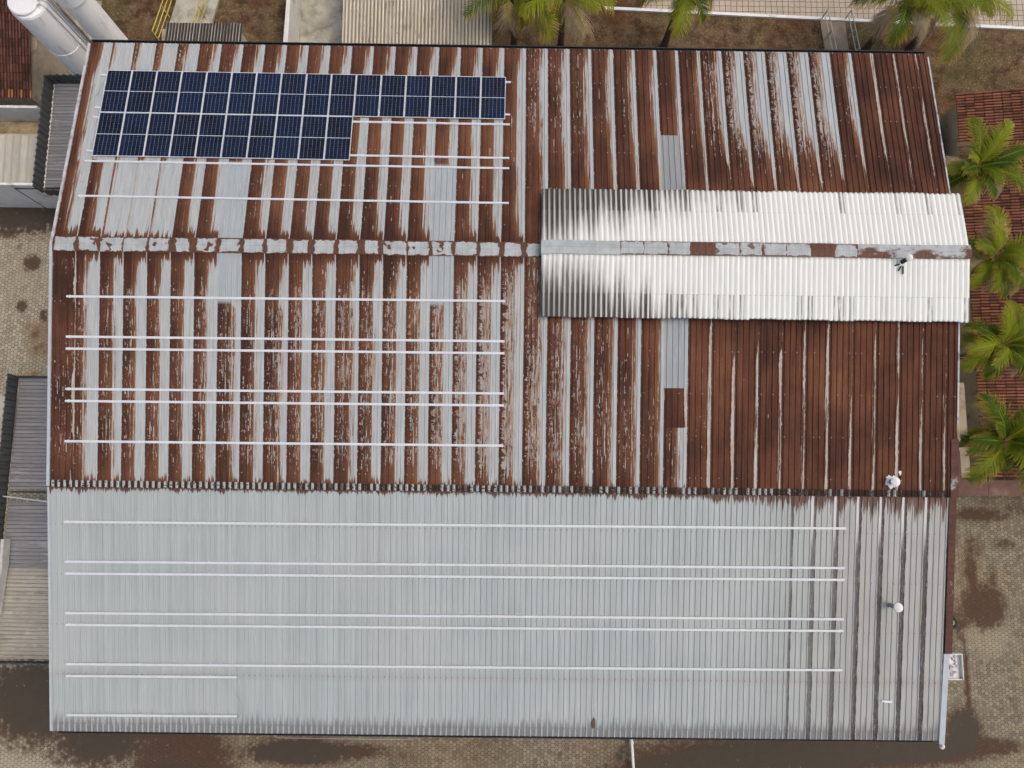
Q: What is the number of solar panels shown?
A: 26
